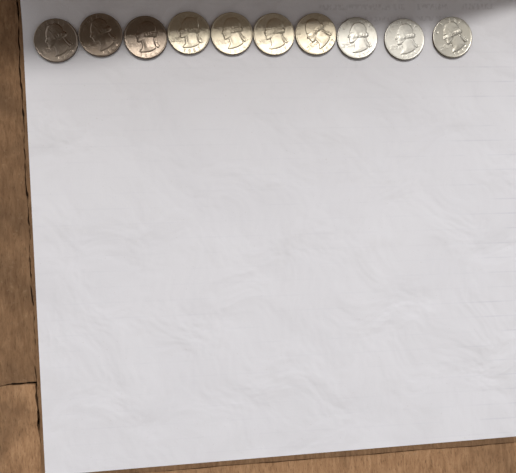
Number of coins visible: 10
